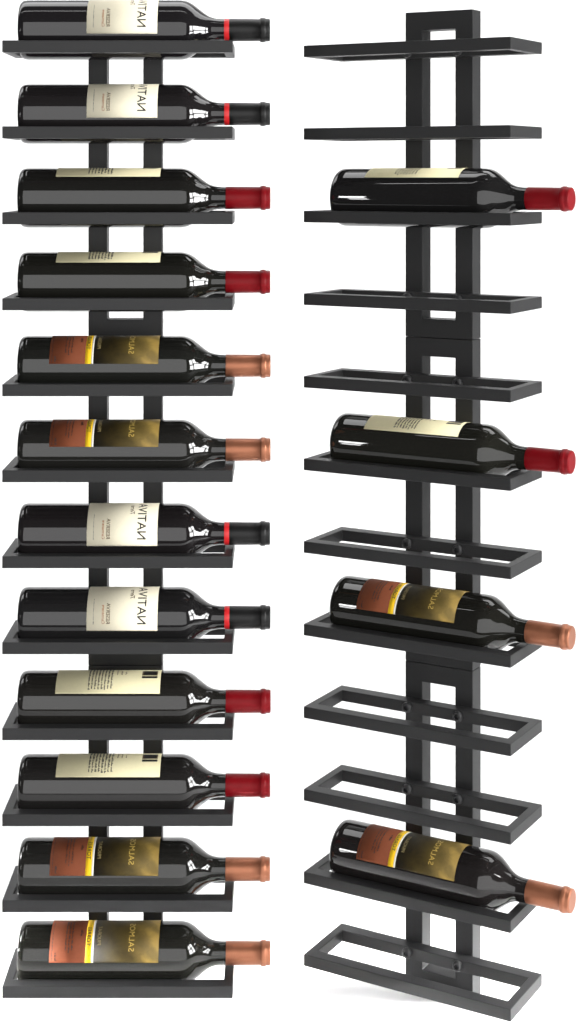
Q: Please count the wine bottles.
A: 16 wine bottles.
